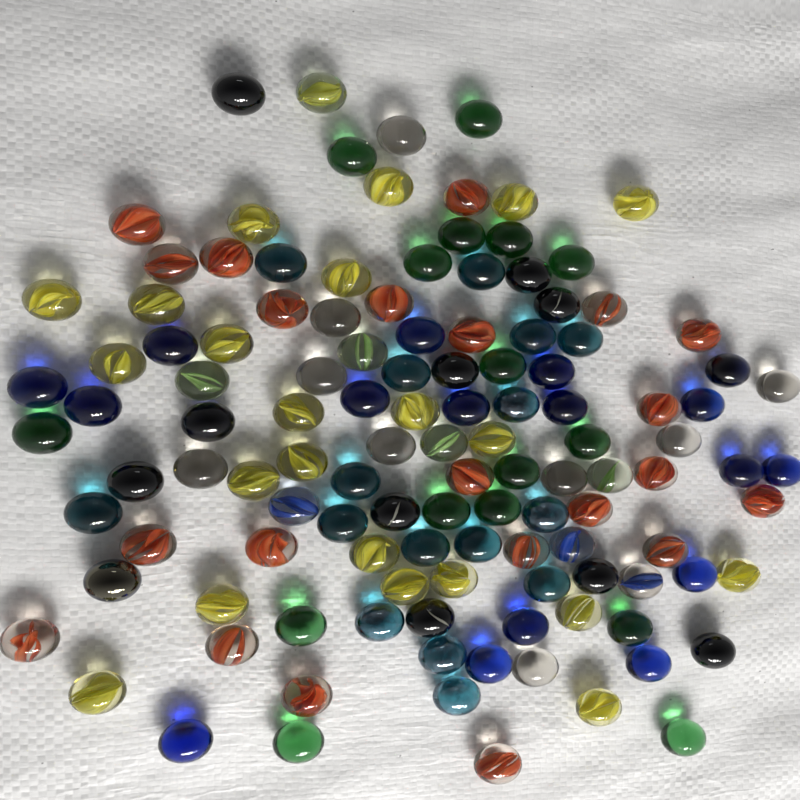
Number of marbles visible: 121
